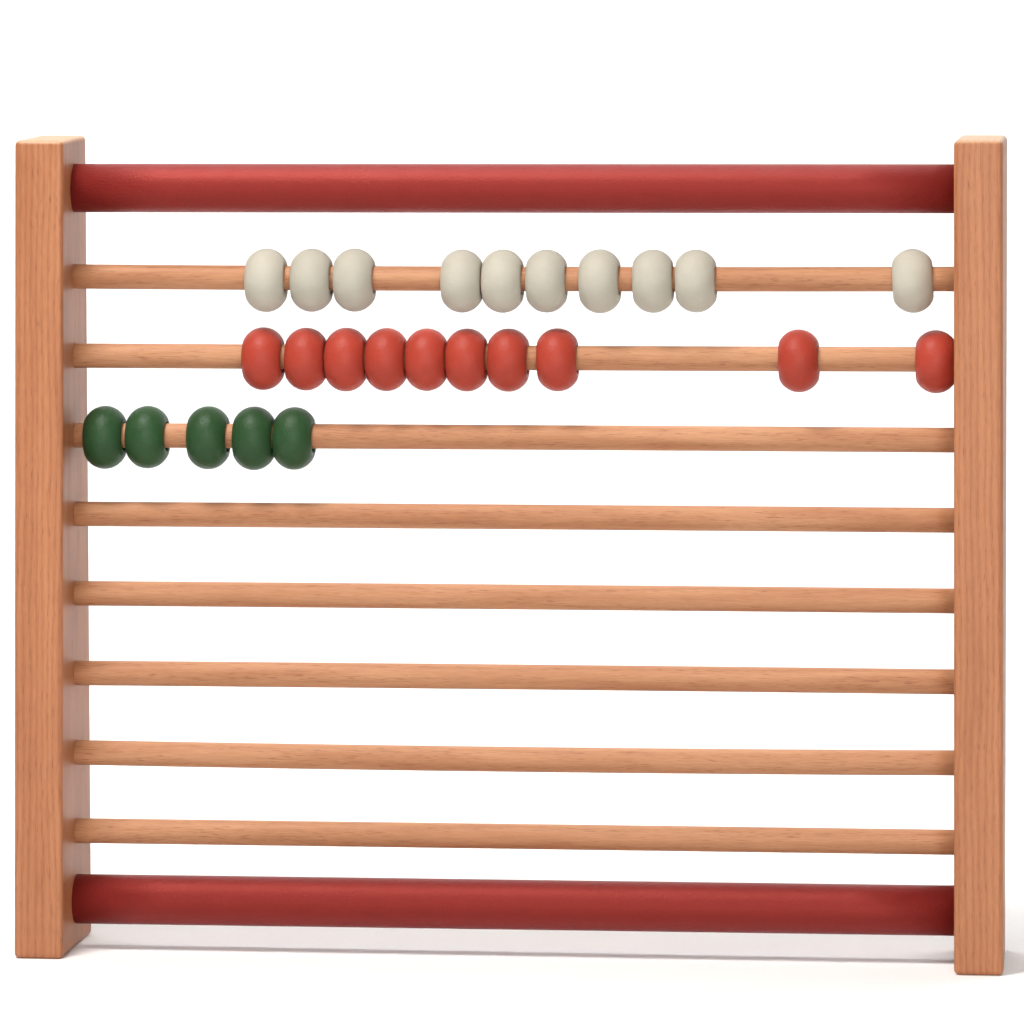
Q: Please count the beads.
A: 25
